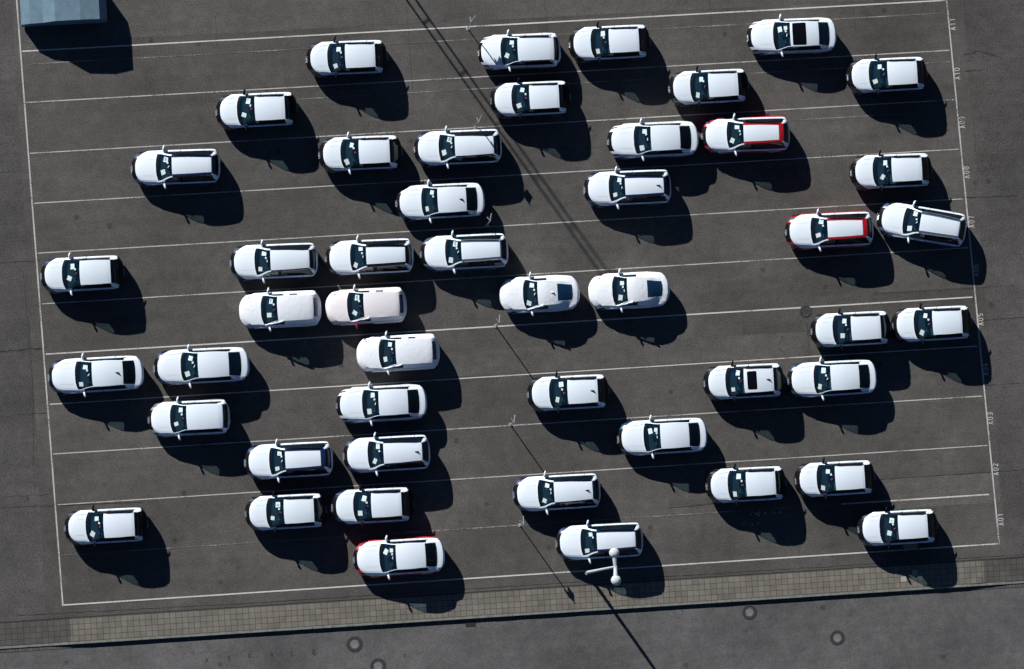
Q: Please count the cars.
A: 48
